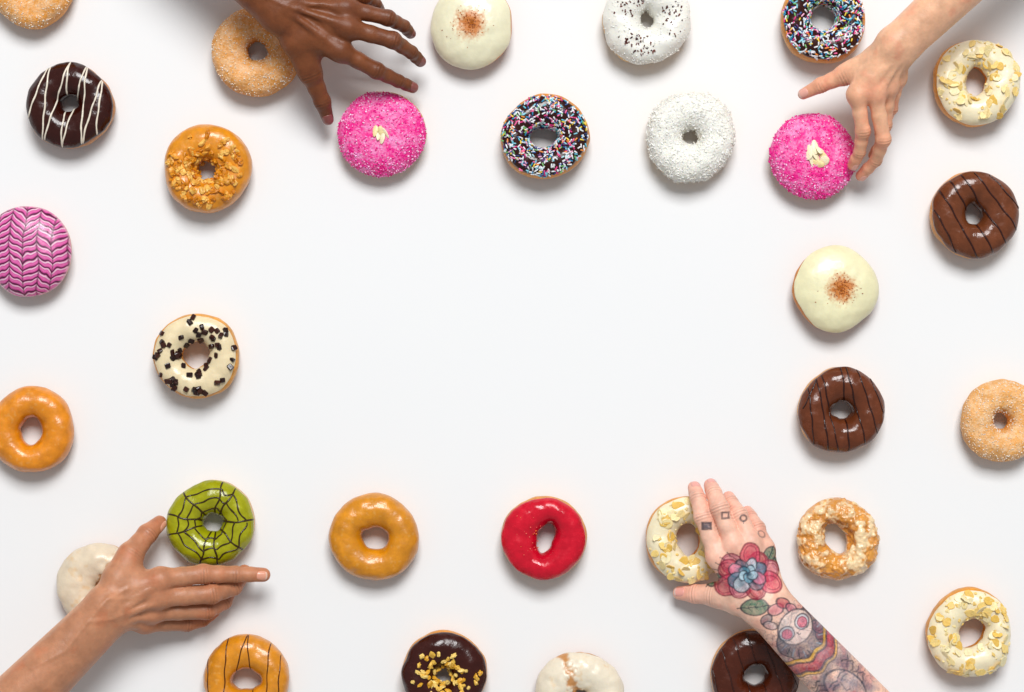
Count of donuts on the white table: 30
